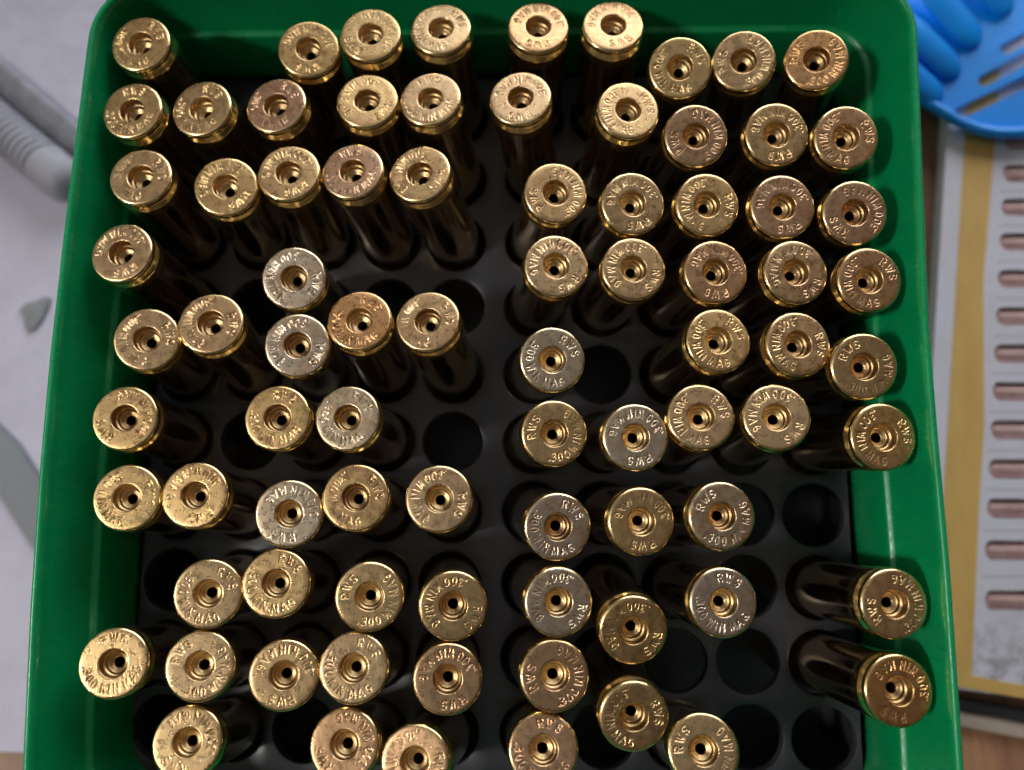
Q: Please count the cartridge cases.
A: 82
